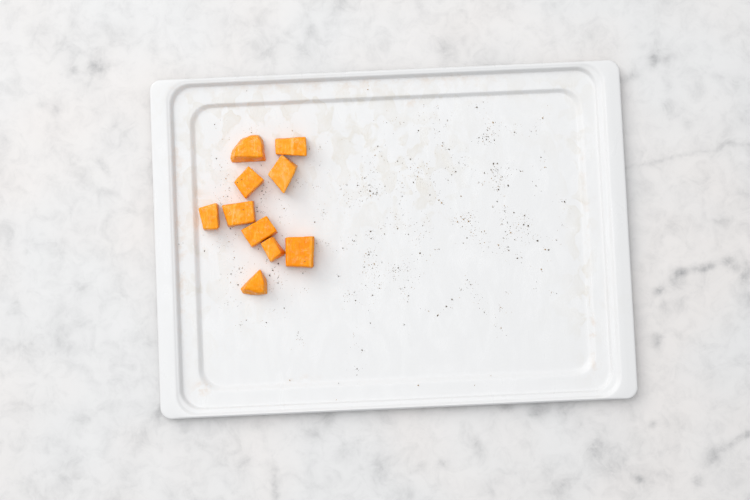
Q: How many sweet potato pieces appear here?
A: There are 10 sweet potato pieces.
